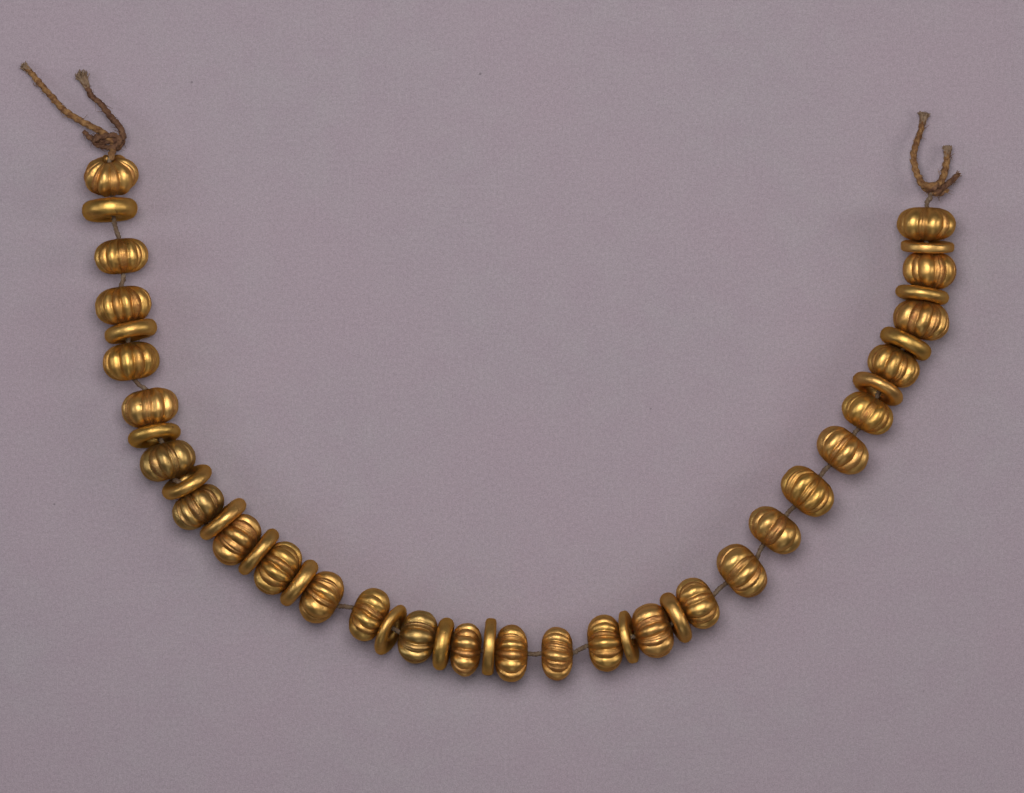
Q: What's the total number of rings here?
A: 16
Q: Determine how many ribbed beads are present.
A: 27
